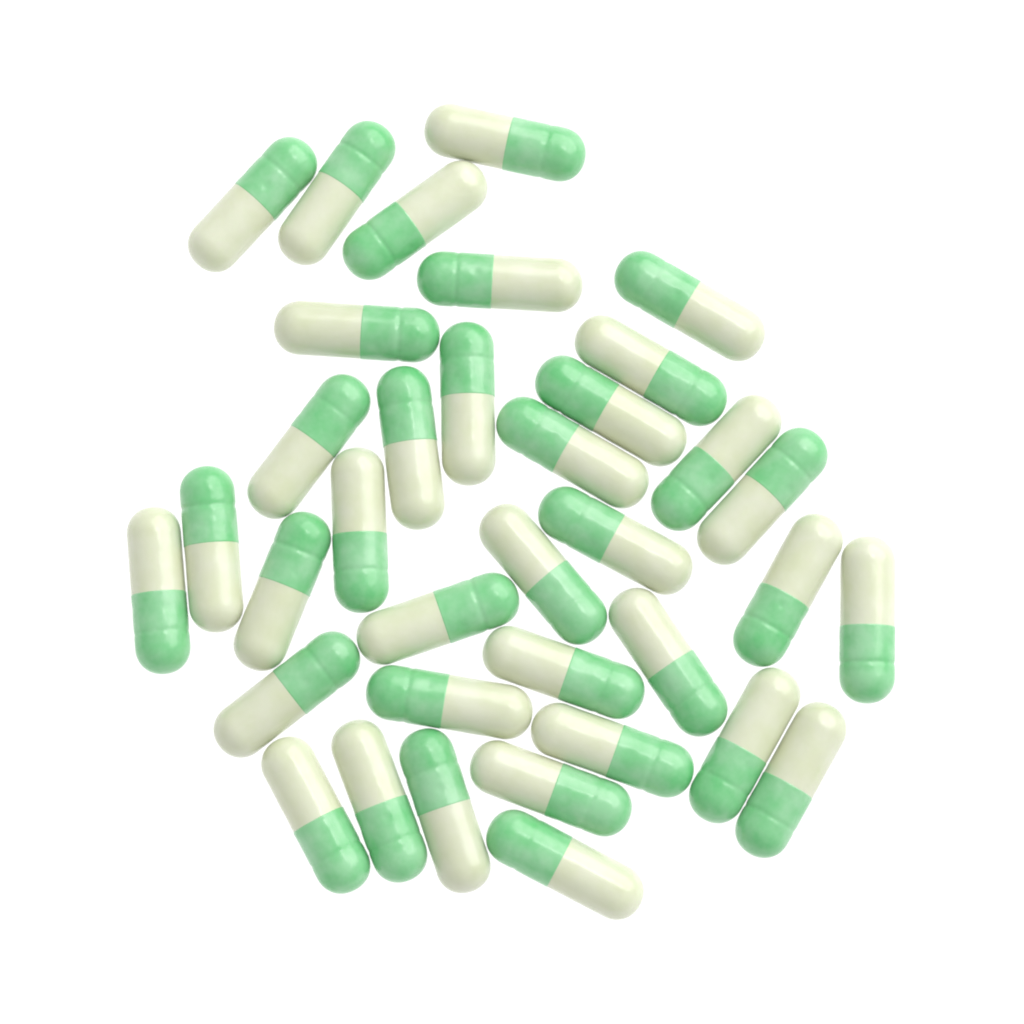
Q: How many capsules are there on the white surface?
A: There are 36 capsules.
